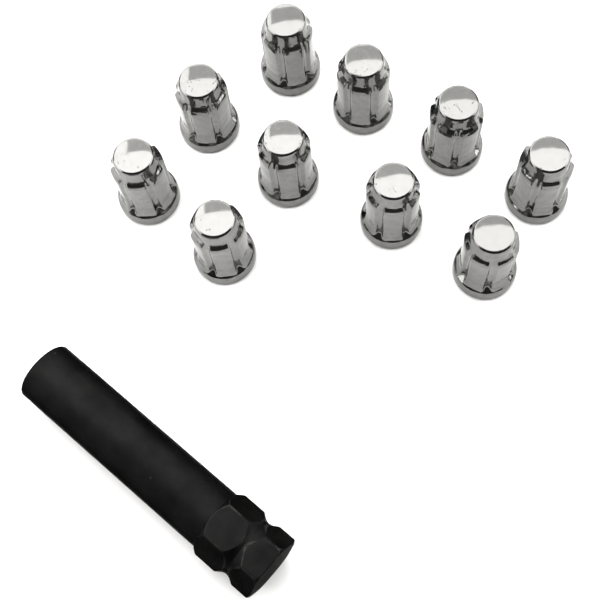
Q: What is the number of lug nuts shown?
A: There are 10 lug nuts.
